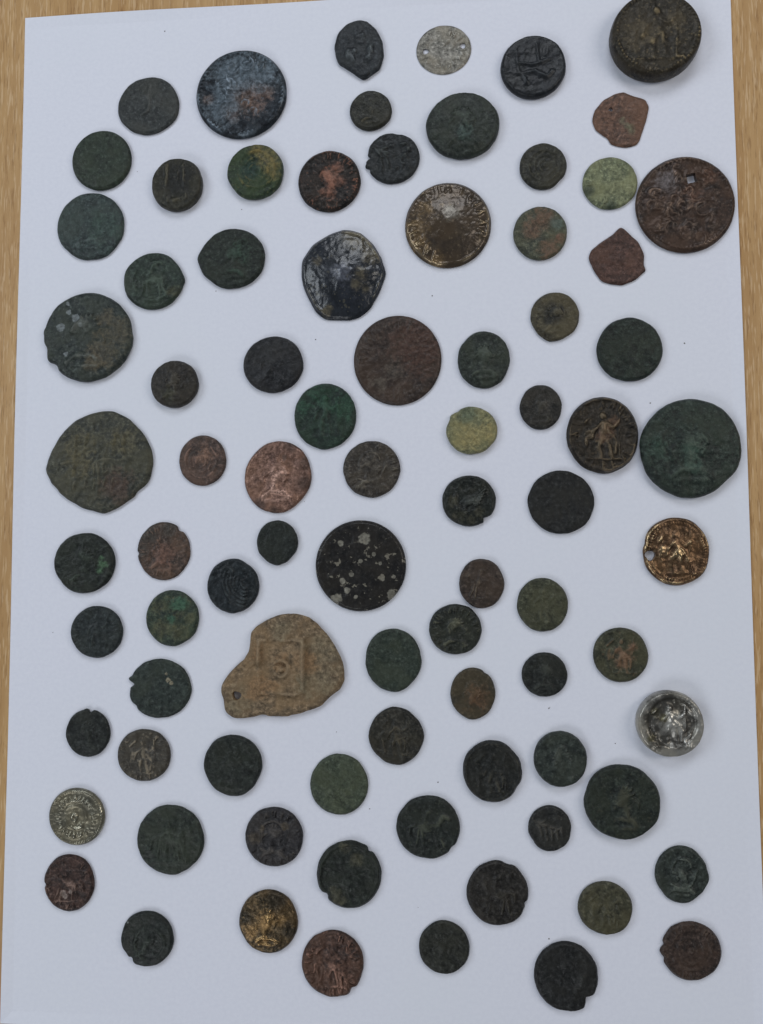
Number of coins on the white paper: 83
